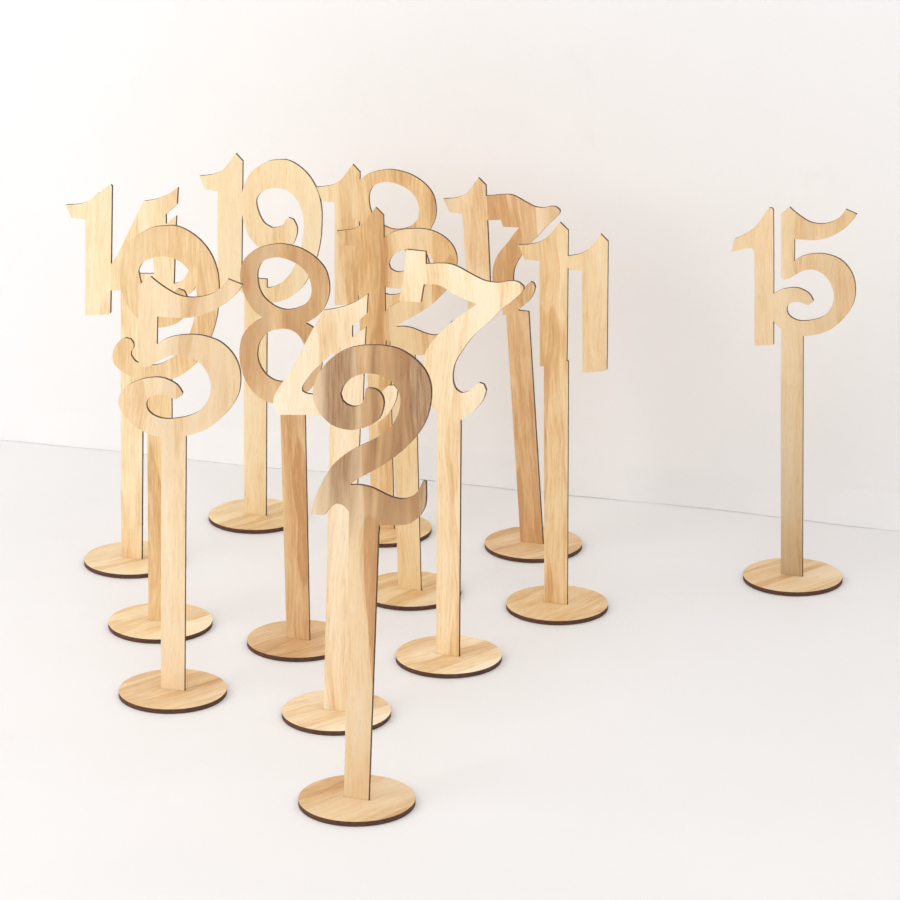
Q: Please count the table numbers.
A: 13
